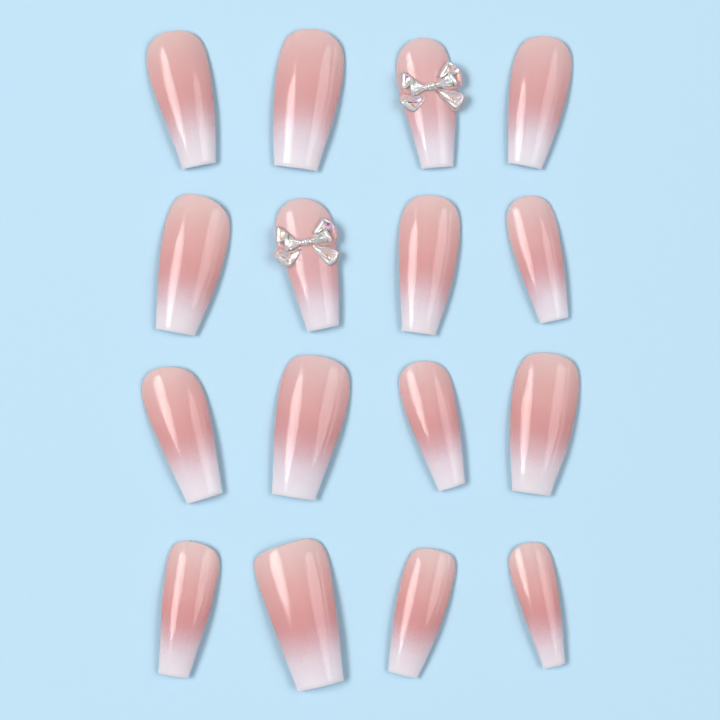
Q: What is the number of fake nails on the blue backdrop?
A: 16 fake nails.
